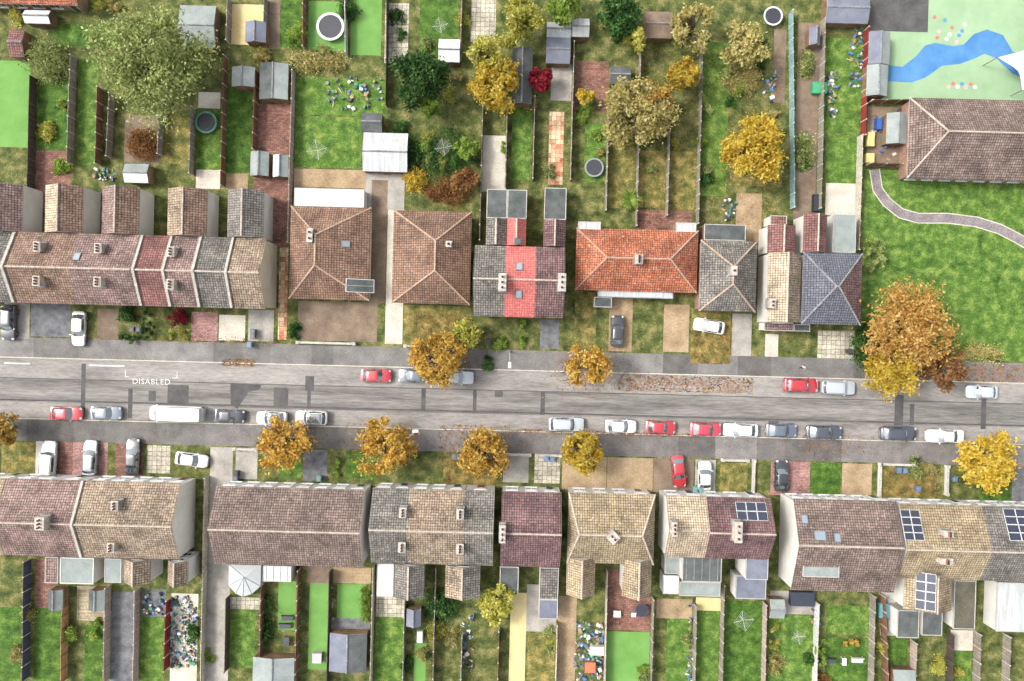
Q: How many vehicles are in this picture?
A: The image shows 32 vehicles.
